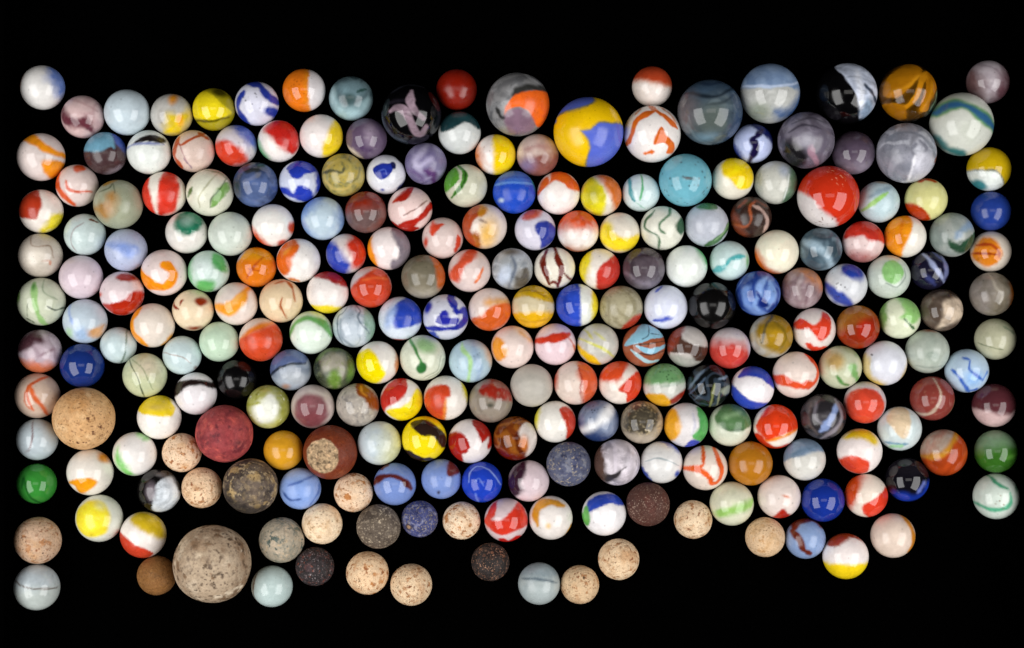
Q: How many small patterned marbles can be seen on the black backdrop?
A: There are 191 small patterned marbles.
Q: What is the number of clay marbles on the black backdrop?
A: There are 25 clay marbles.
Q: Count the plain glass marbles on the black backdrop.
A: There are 14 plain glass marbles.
